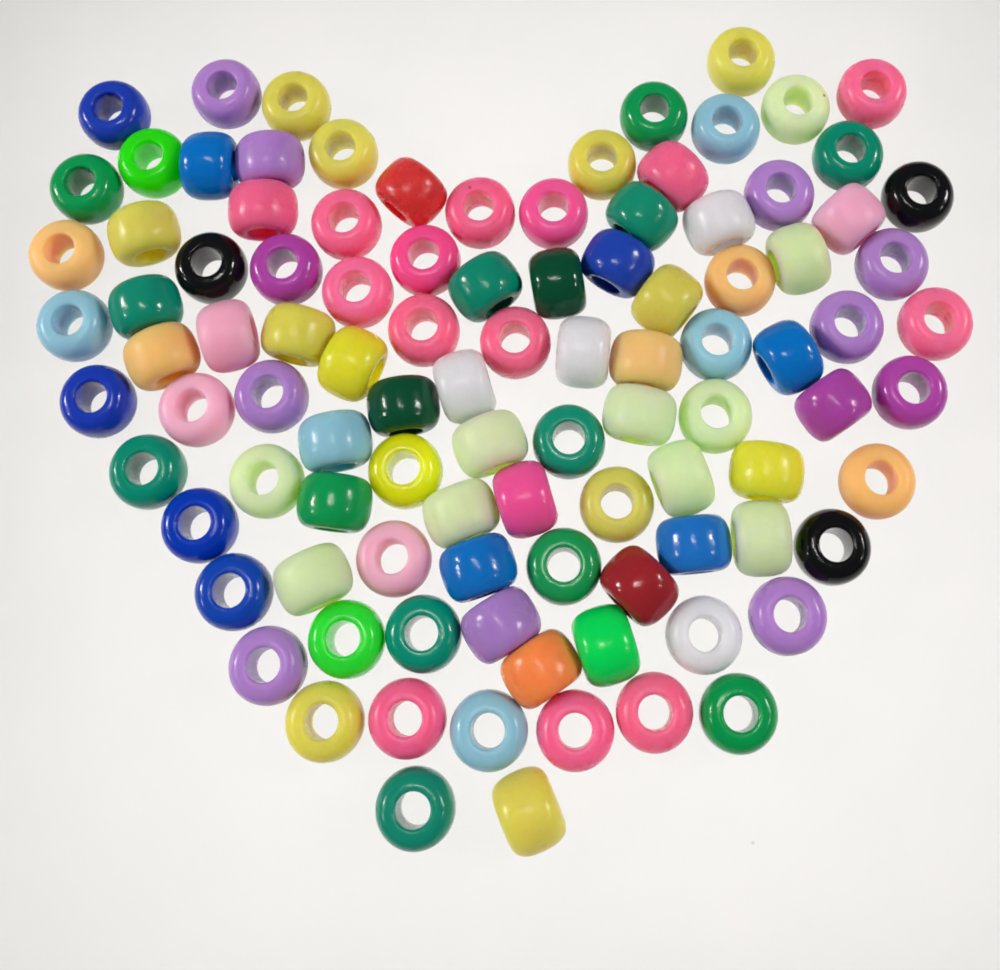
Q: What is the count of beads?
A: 101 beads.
